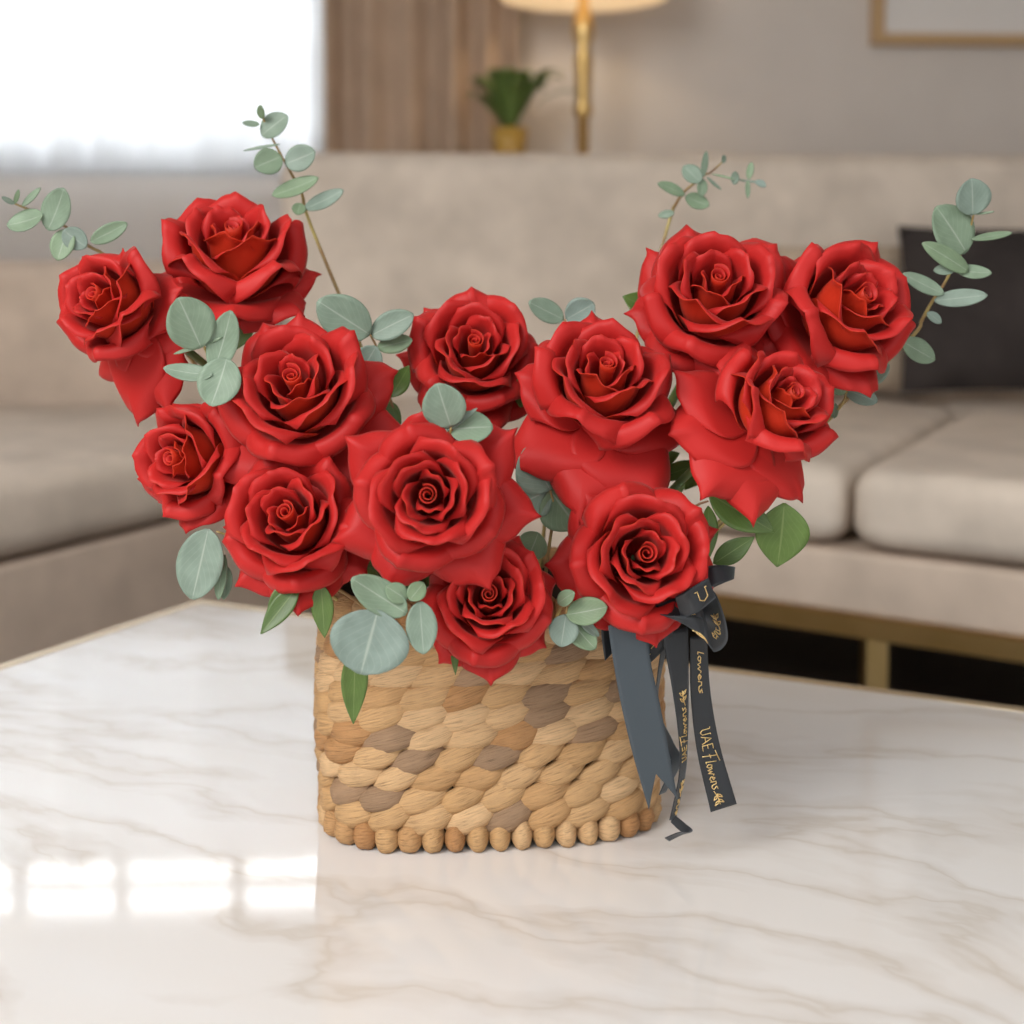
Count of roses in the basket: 13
